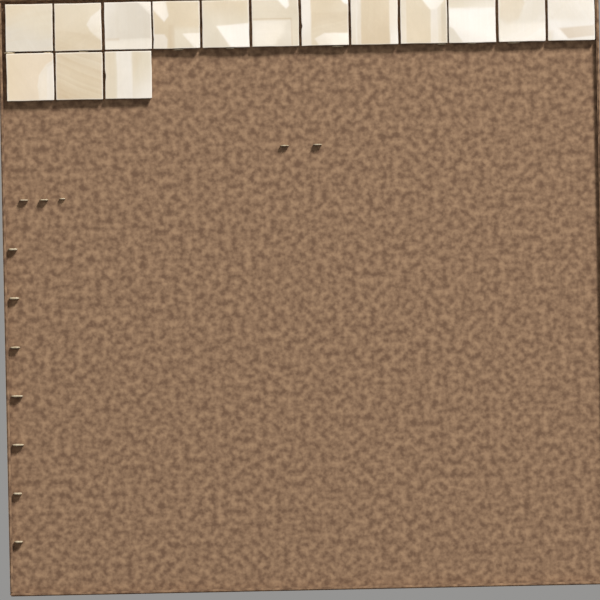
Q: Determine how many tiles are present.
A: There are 15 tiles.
